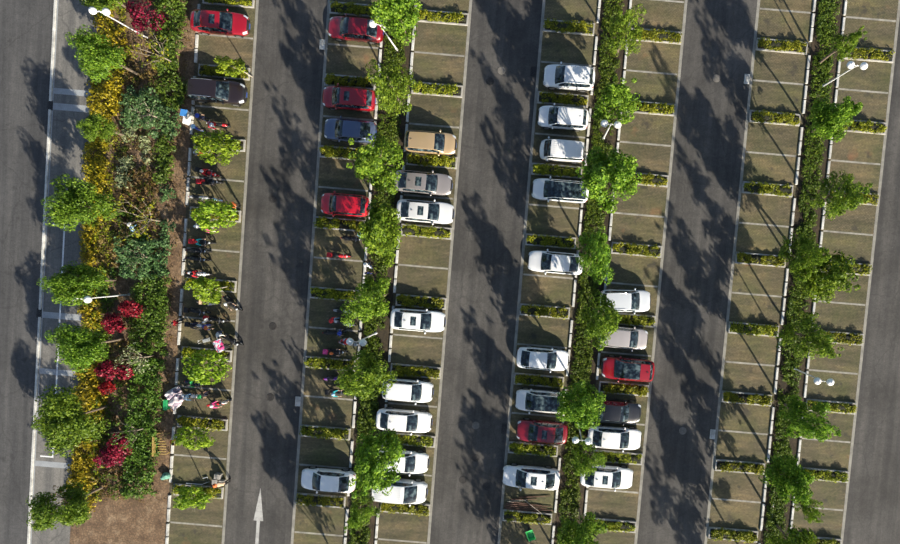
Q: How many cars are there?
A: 30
